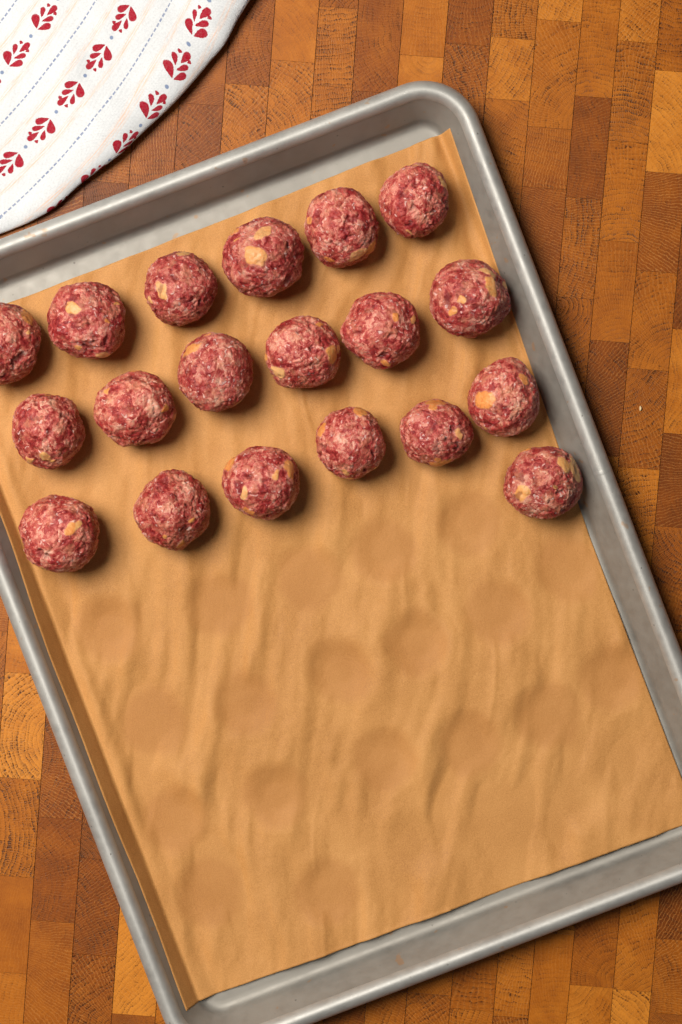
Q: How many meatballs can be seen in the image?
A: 19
